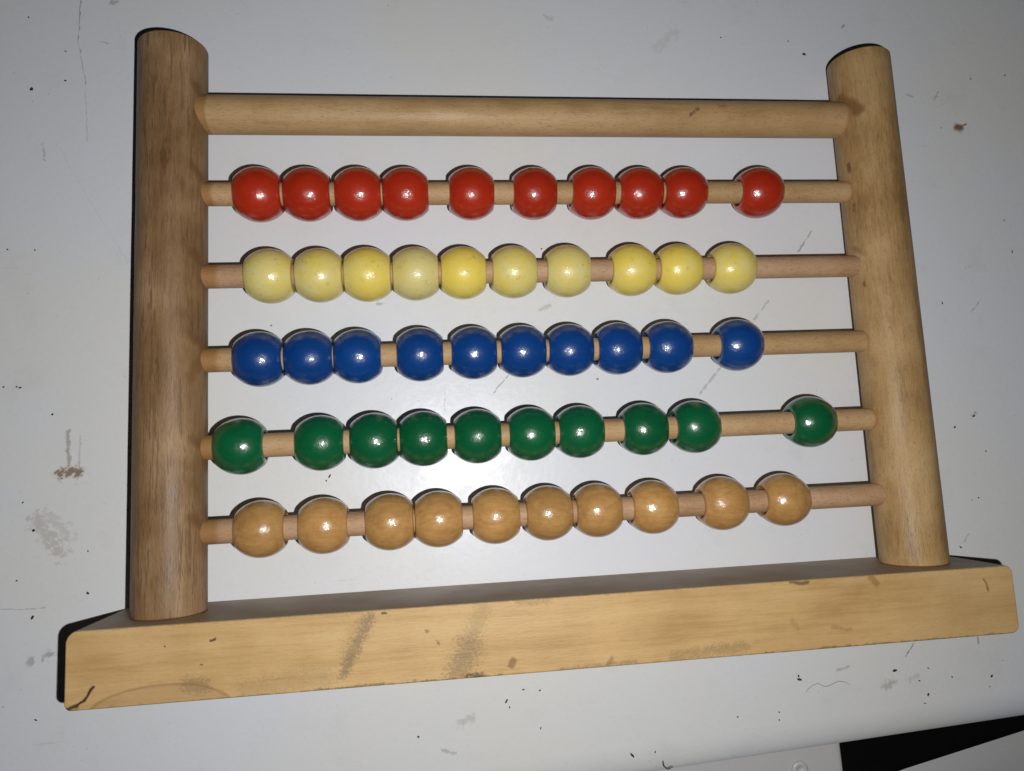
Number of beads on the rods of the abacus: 50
